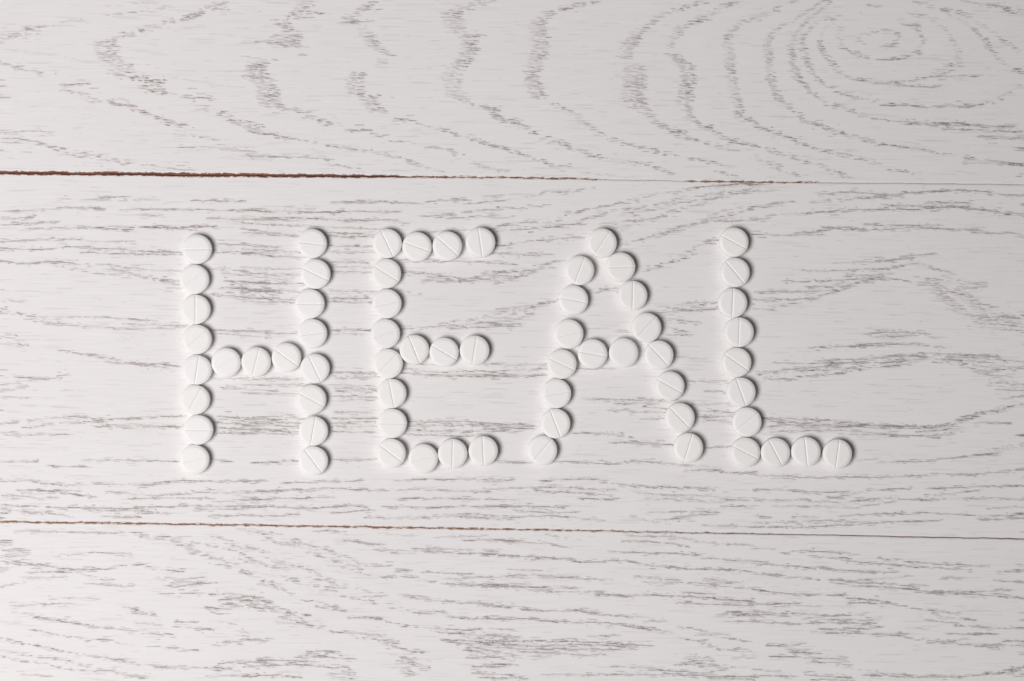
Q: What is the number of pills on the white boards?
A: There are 64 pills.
